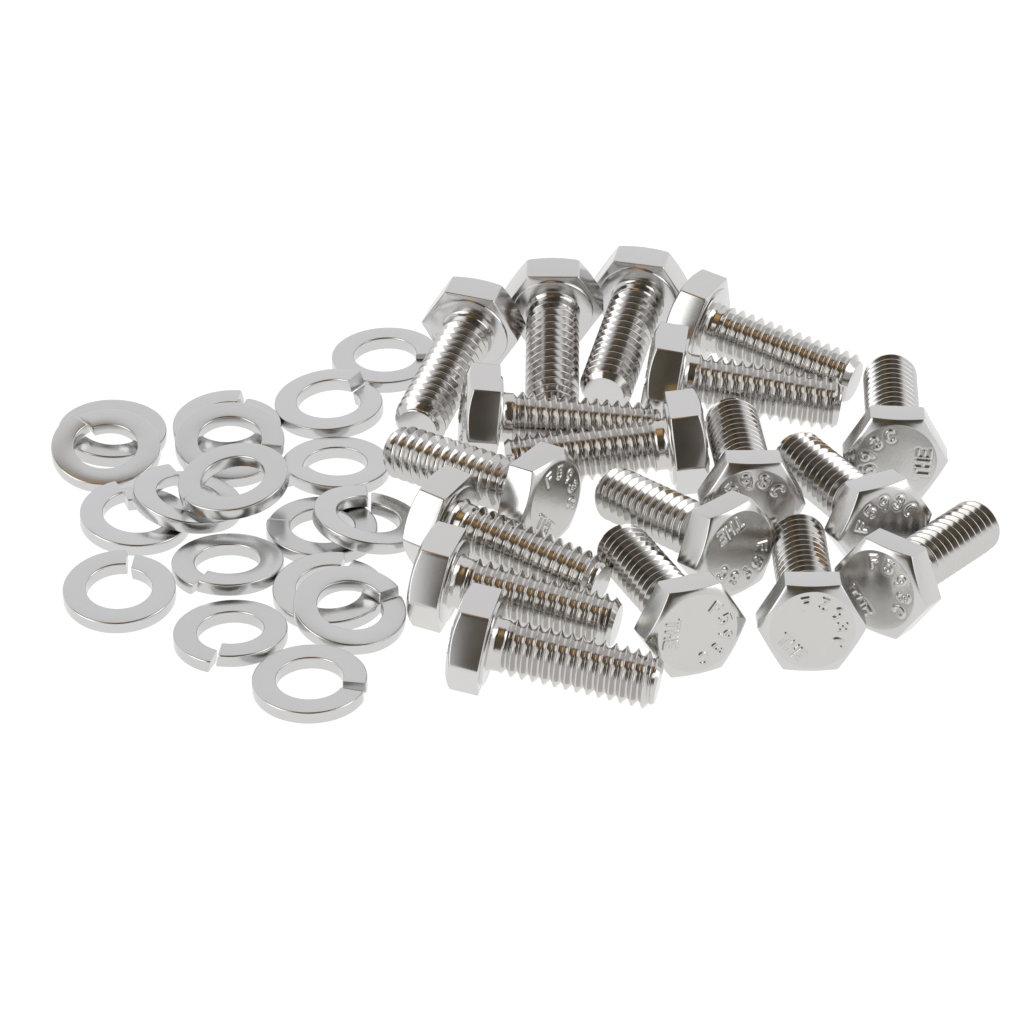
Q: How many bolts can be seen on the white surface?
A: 18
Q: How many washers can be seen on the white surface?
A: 18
